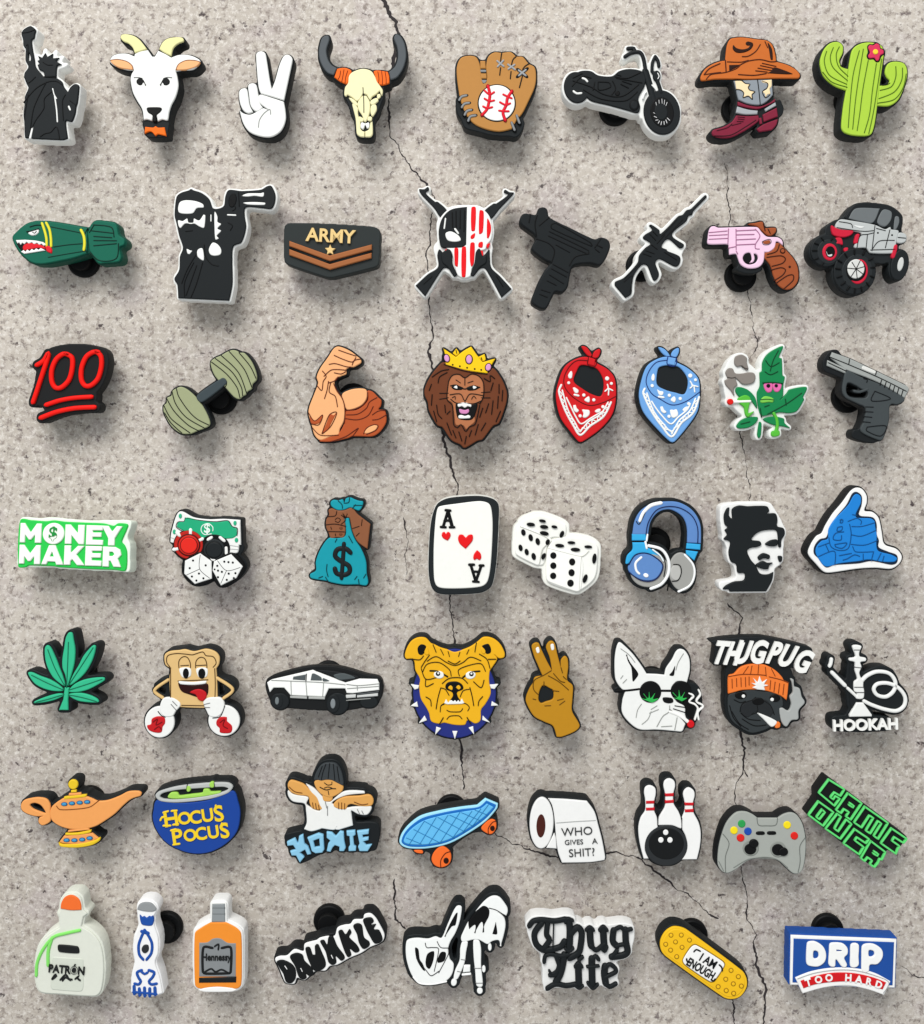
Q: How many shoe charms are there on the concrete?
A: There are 56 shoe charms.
